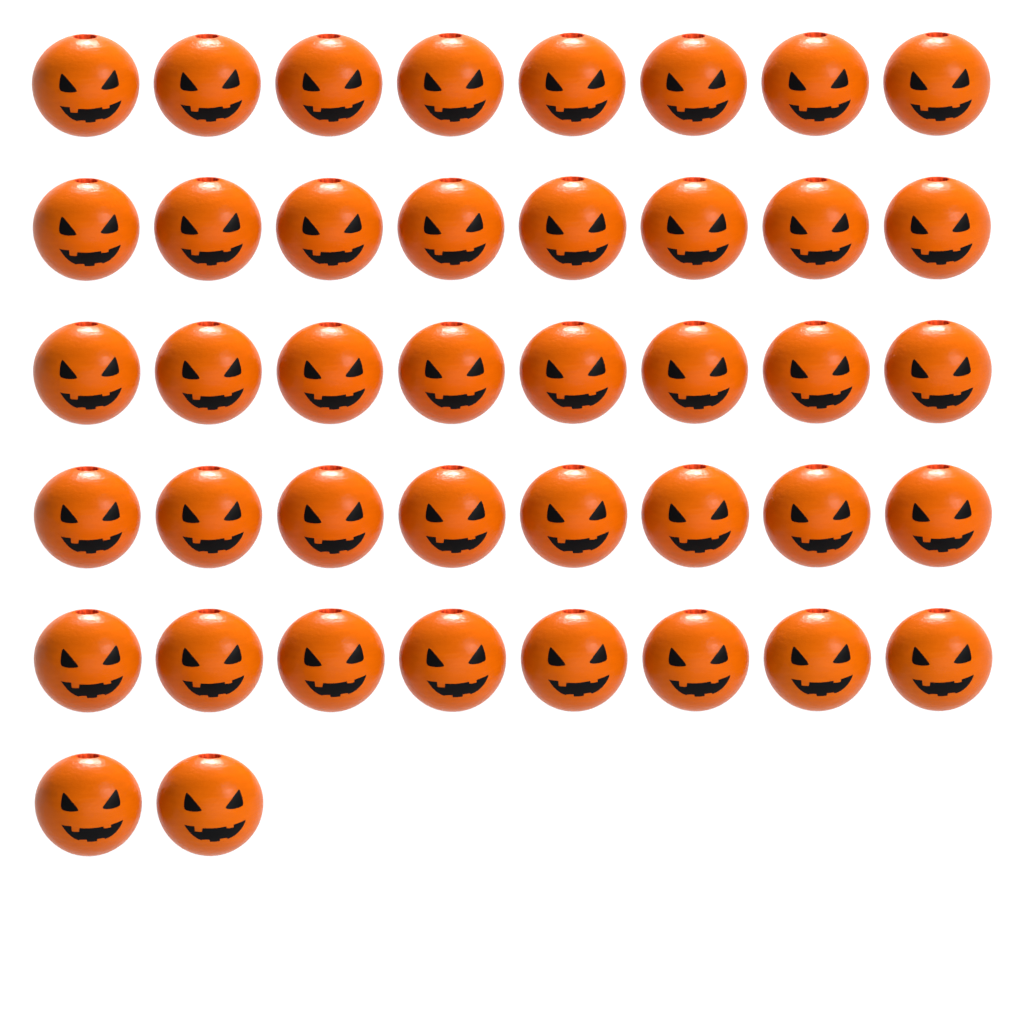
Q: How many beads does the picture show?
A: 42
